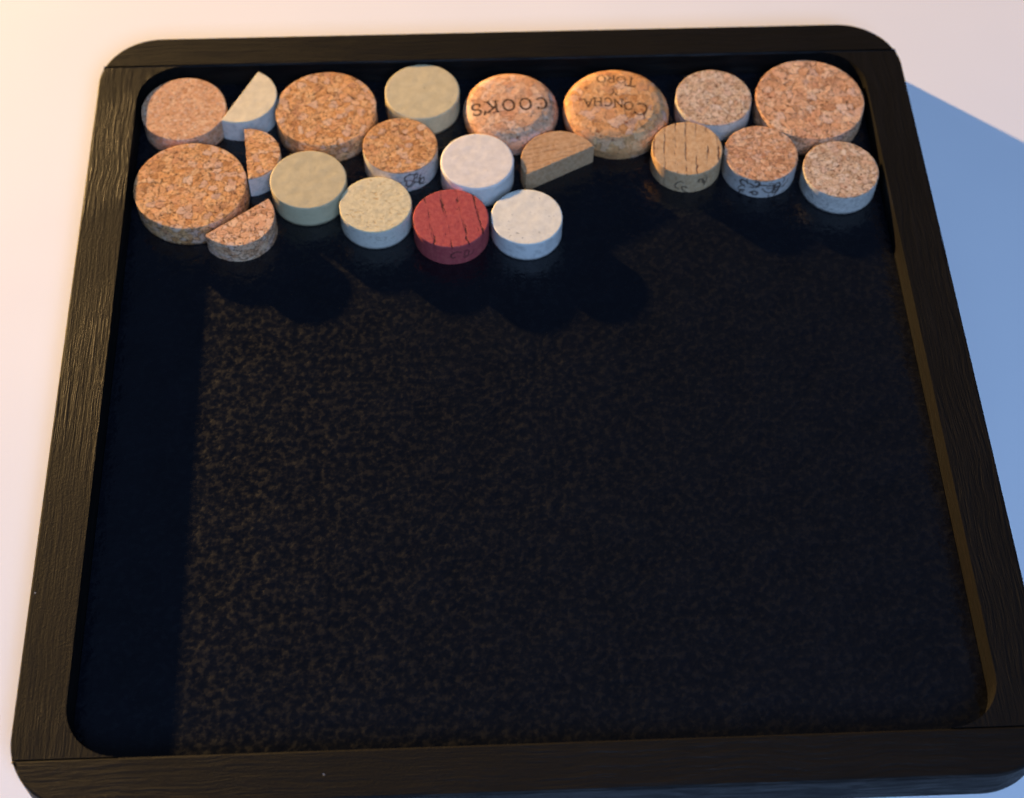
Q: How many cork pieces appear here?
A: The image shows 21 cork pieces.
